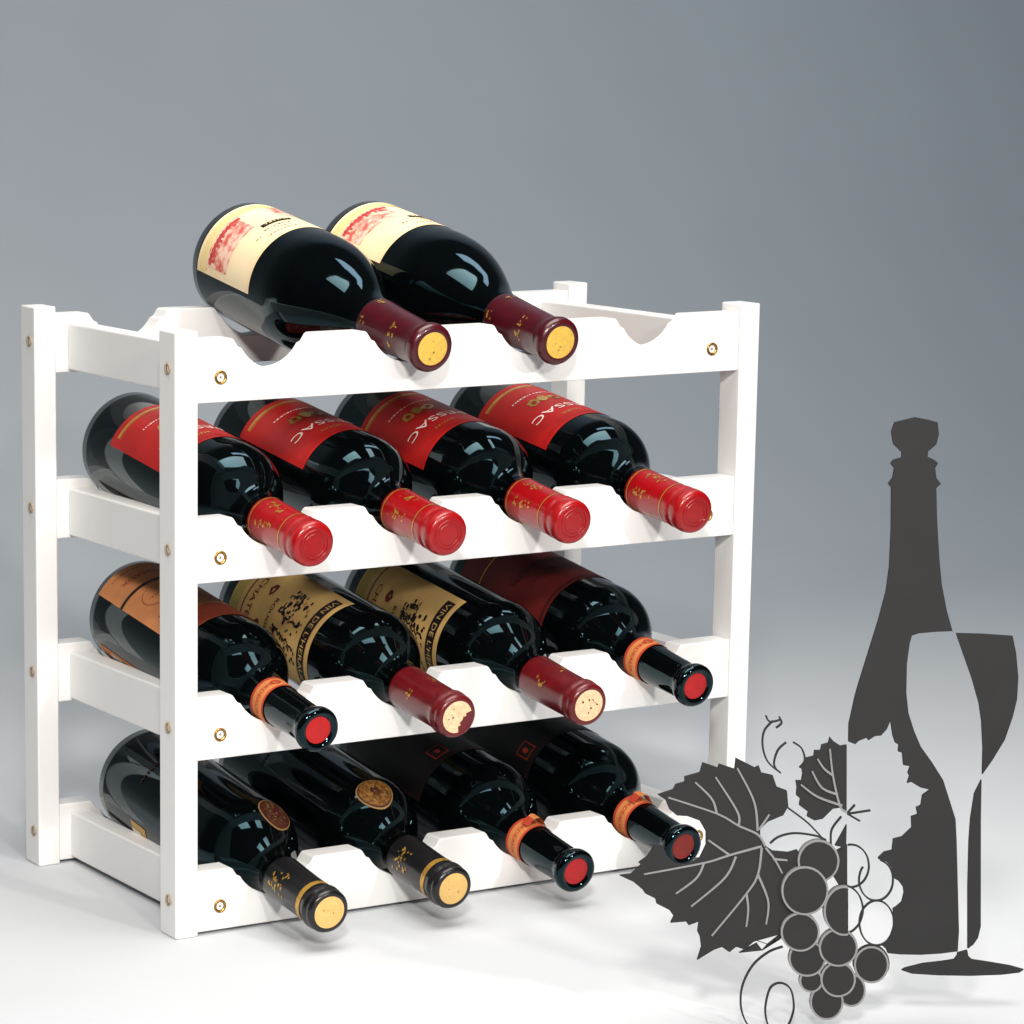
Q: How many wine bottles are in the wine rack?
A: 14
